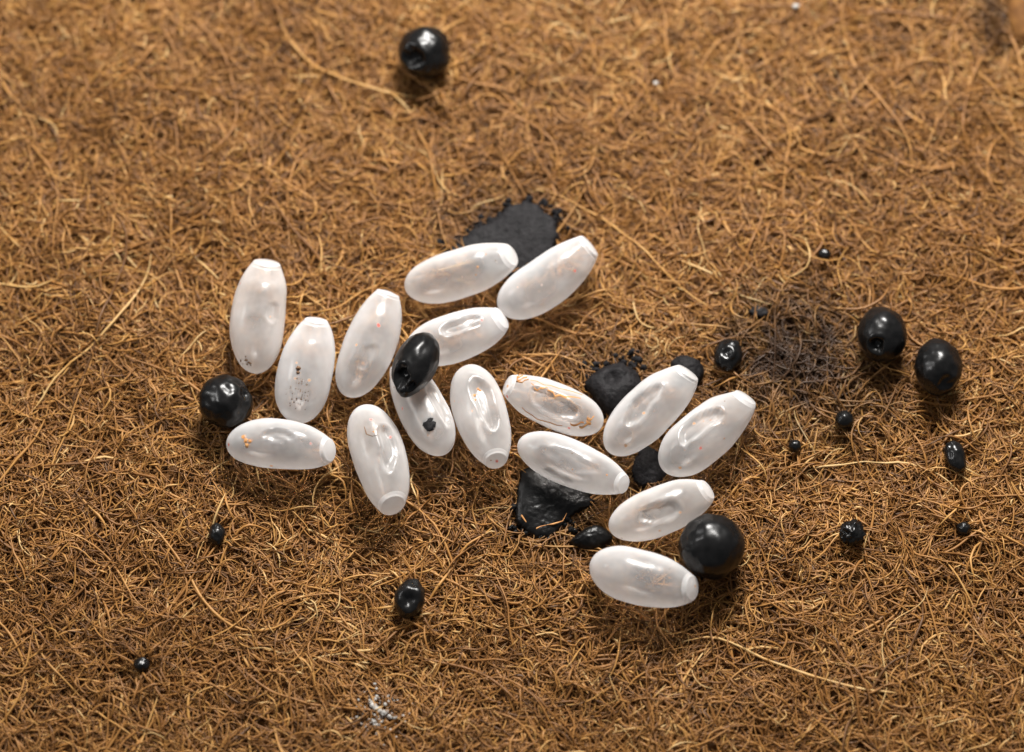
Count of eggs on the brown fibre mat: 16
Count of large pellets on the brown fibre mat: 6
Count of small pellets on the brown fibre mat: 10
